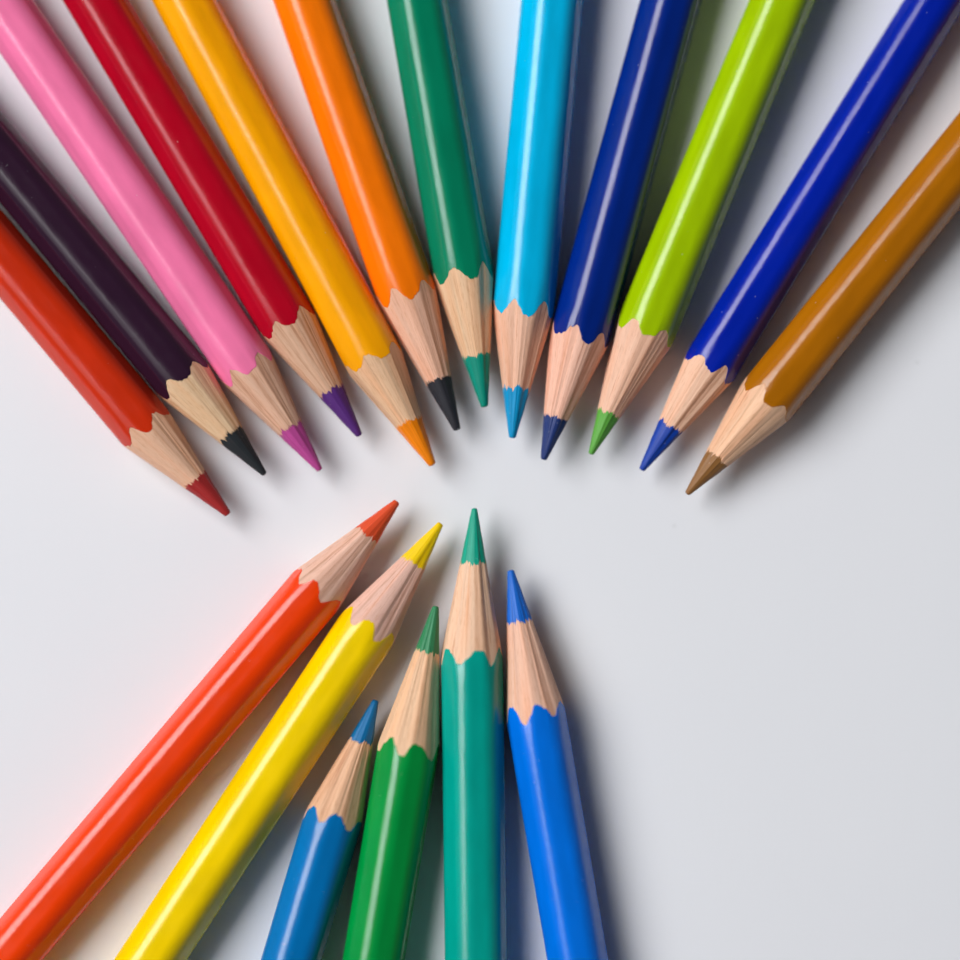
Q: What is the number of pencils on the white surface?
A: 18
